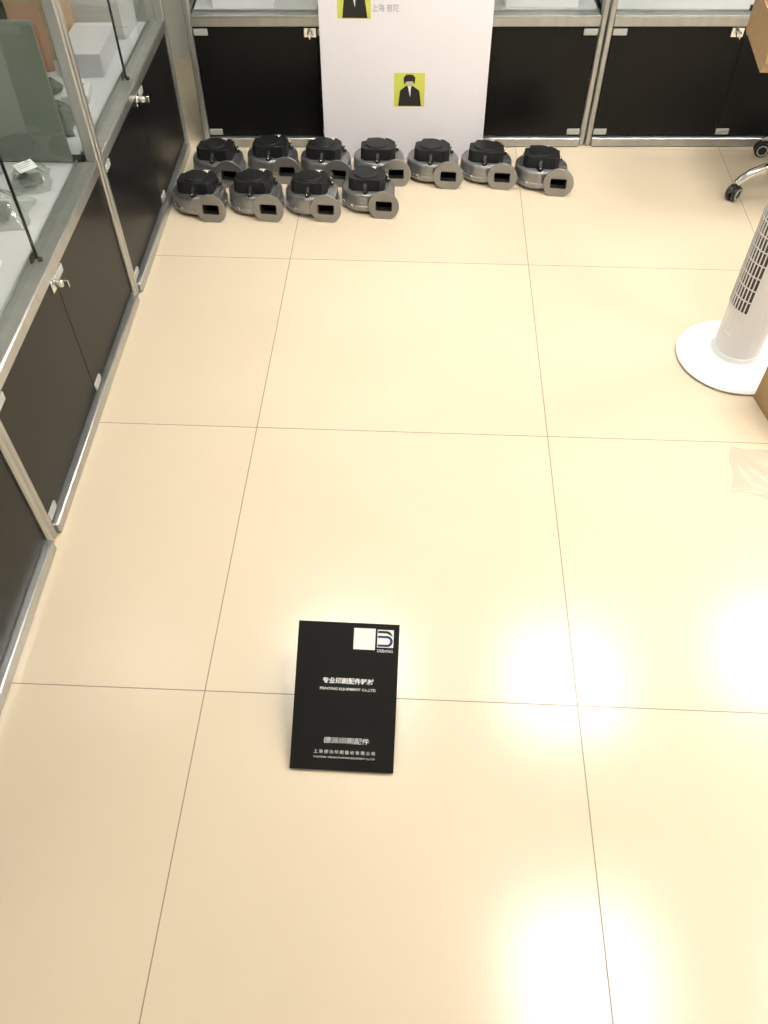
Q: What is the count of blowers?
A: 11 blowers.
